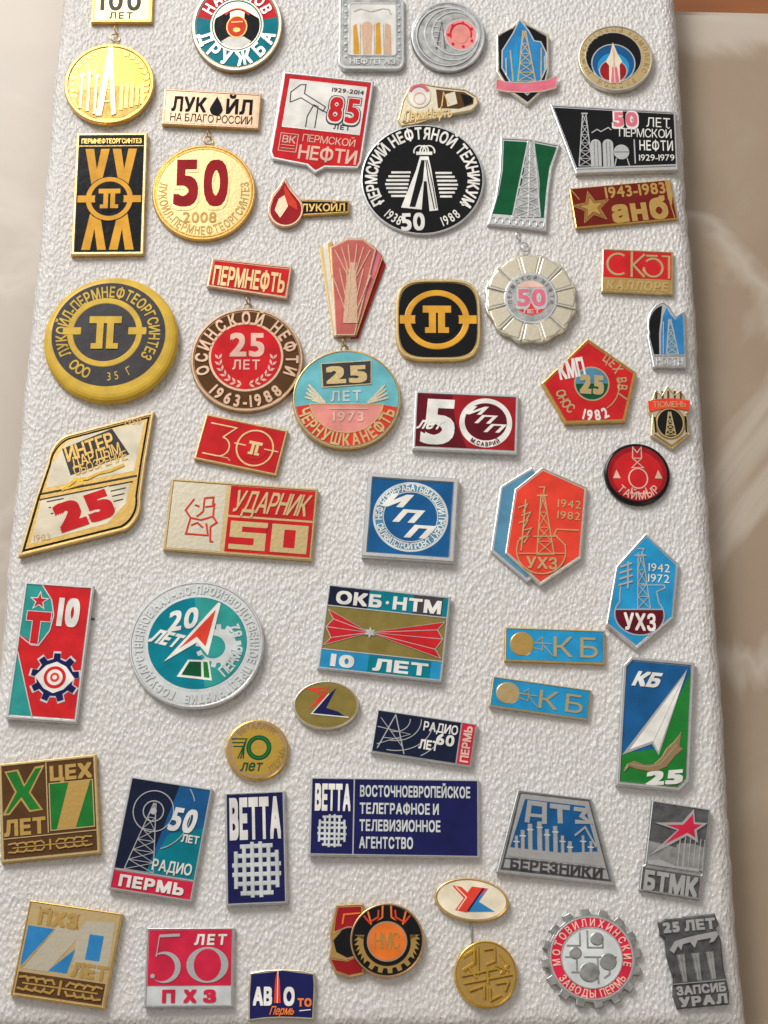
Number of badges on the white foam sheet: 54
